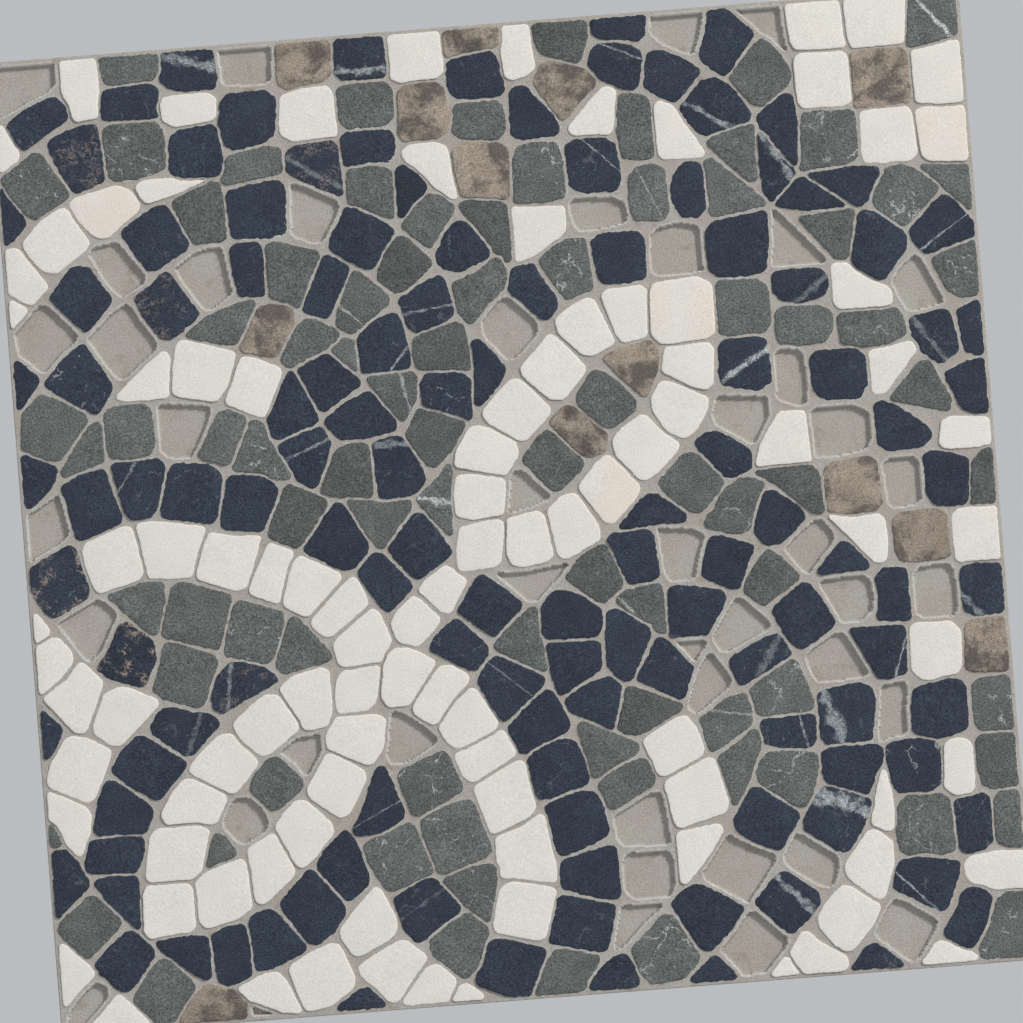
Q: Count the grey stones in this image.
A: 86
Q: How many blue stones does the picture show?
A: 124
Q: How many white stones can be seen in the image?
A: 98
